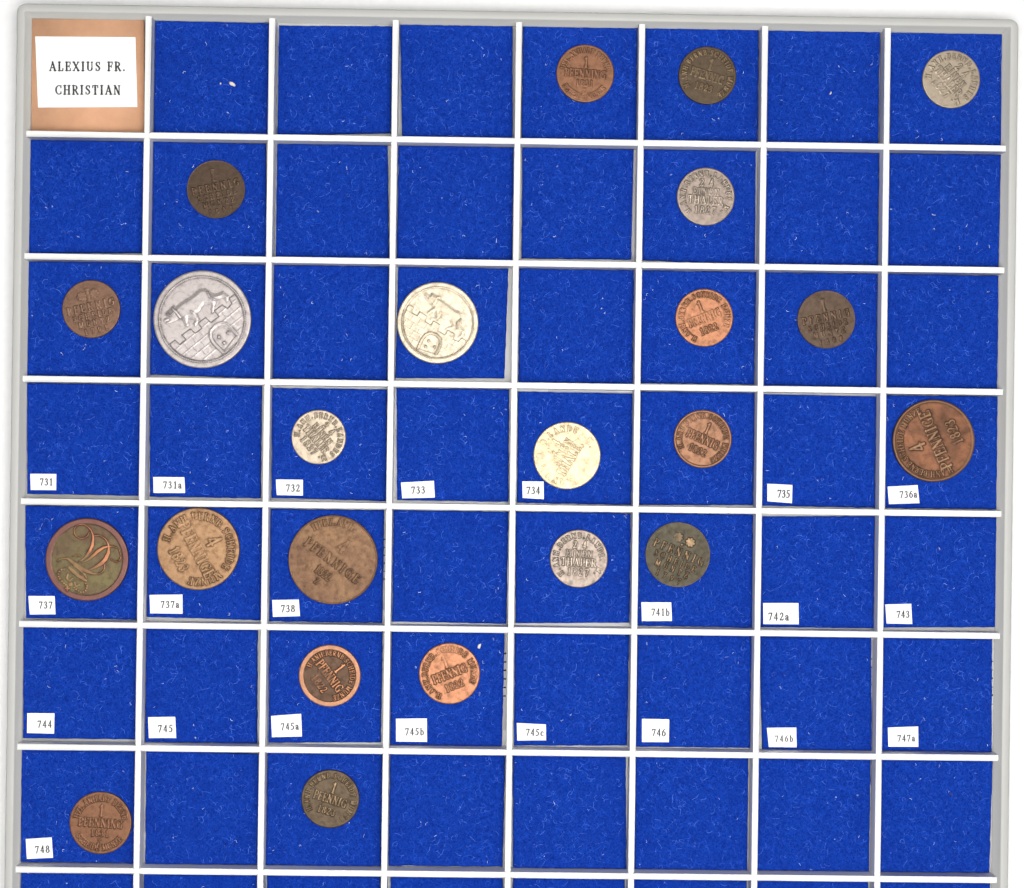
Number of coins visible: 23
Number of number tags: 22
